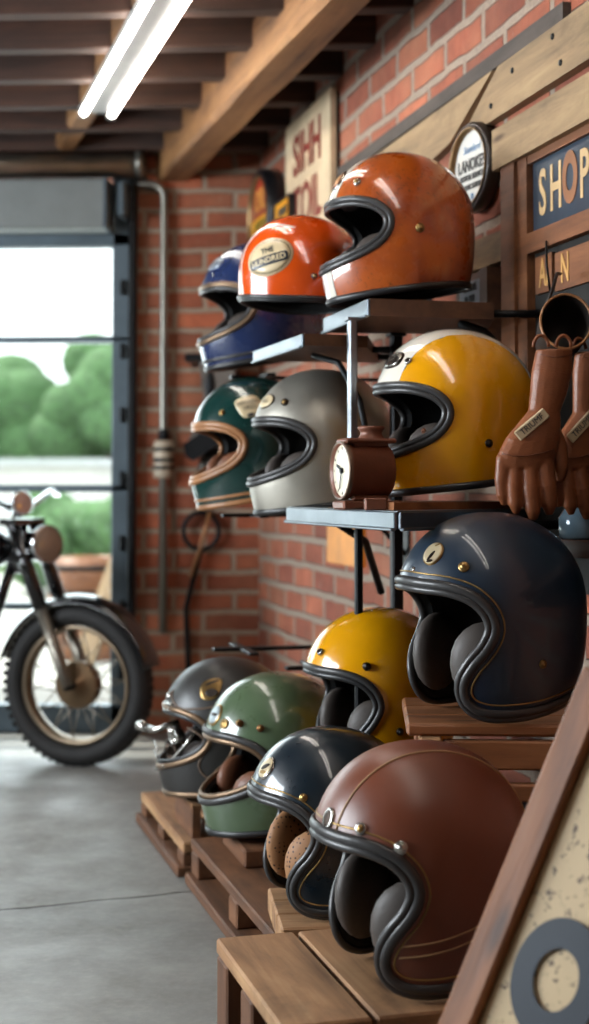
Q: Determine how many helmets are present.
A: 12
